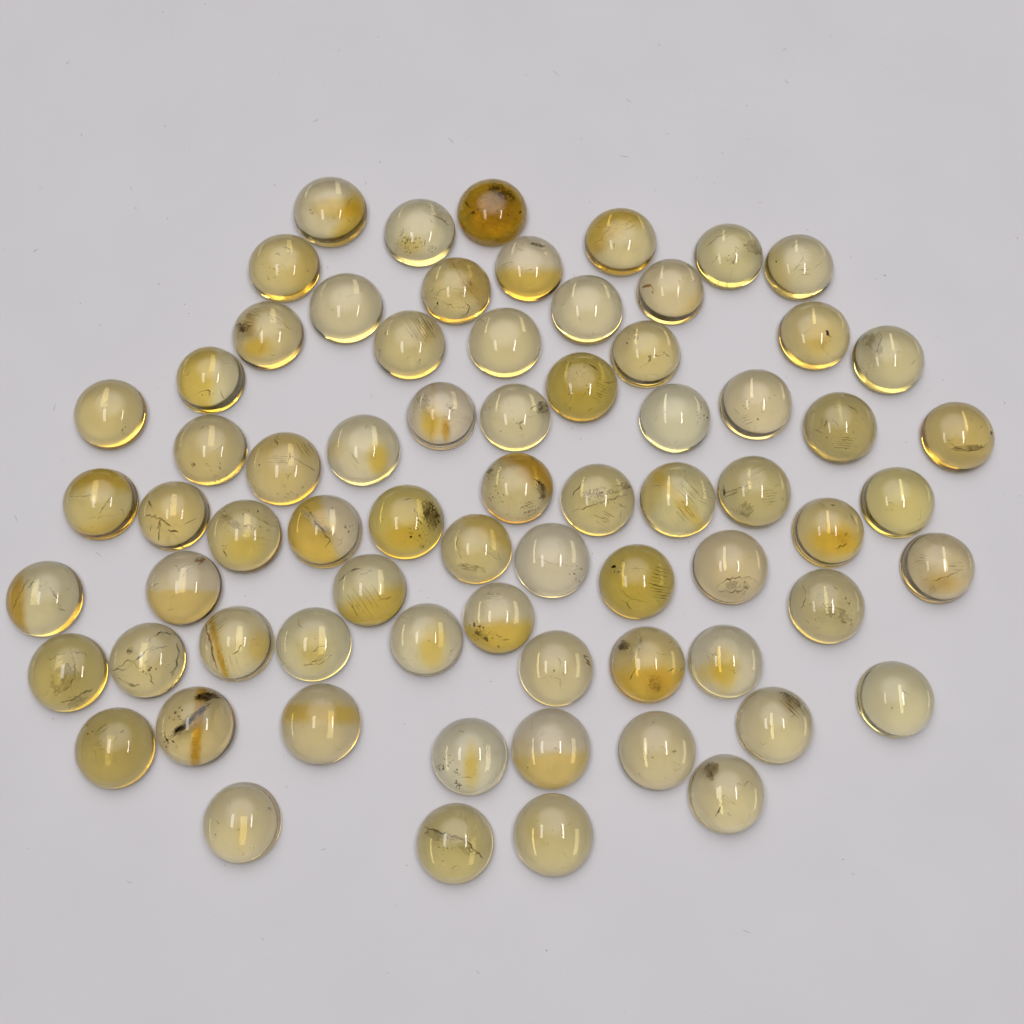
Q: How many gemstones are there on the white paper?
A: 71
